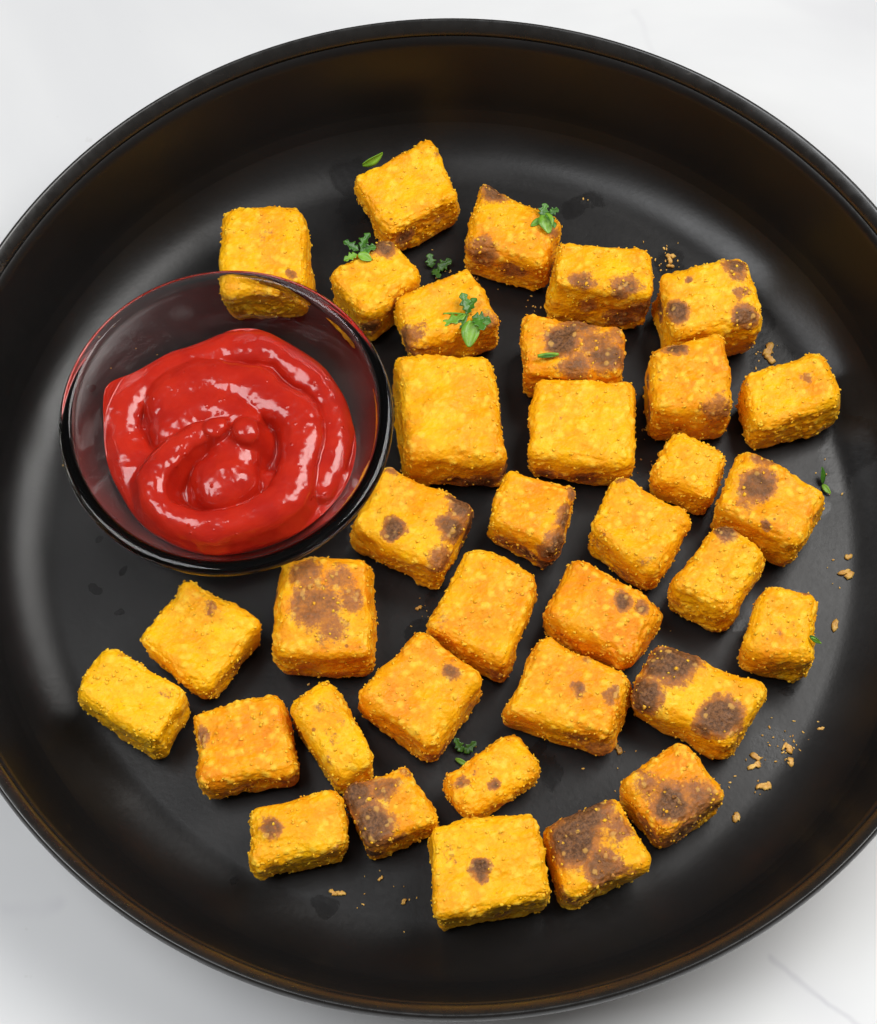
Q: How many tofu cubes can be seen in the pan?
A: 35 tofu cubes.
